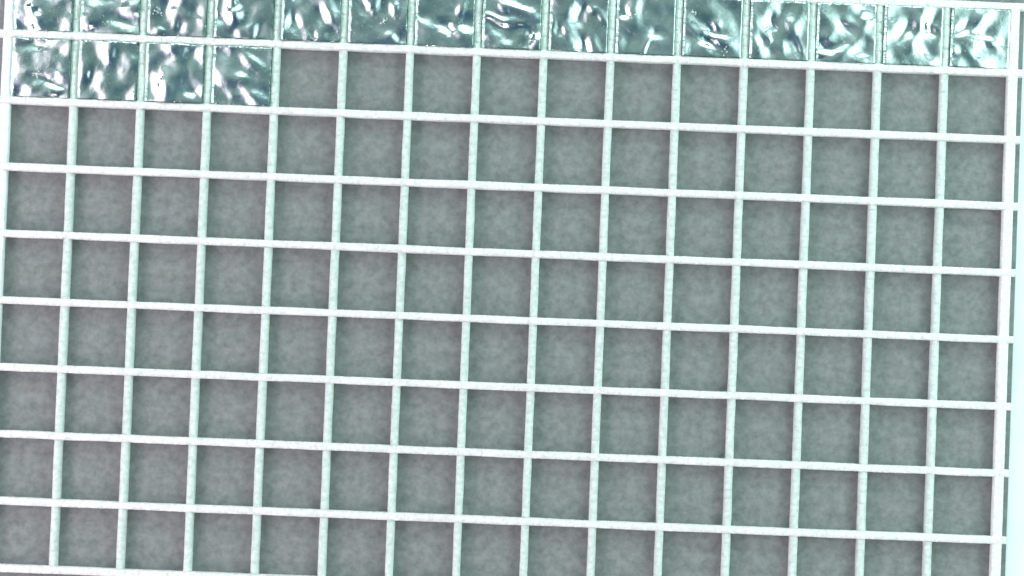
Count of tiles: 19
